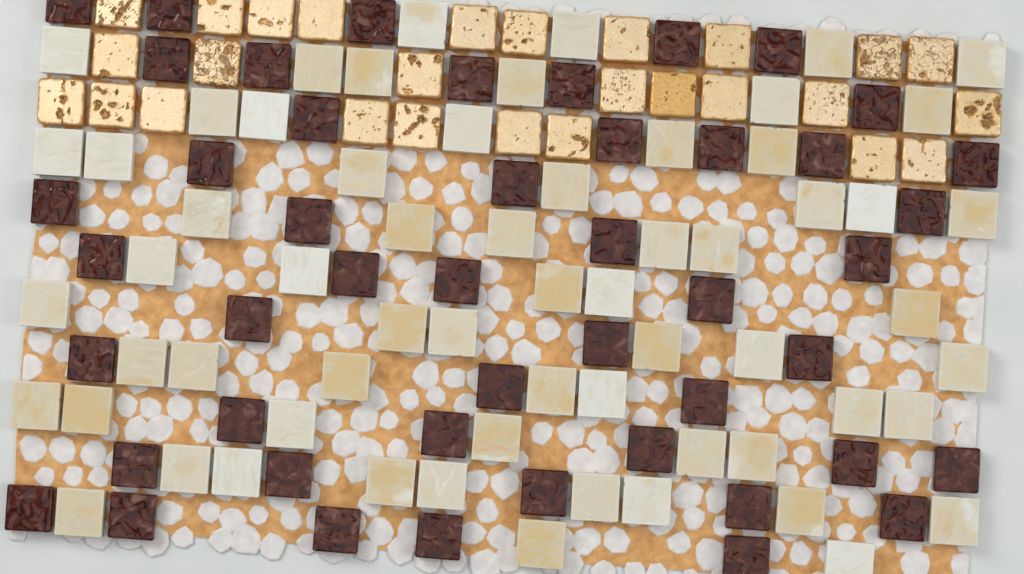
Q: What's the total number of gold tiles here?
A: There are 27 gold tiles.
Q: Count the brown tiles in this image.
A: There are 47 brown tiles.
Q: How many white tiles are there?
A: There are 62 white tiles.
